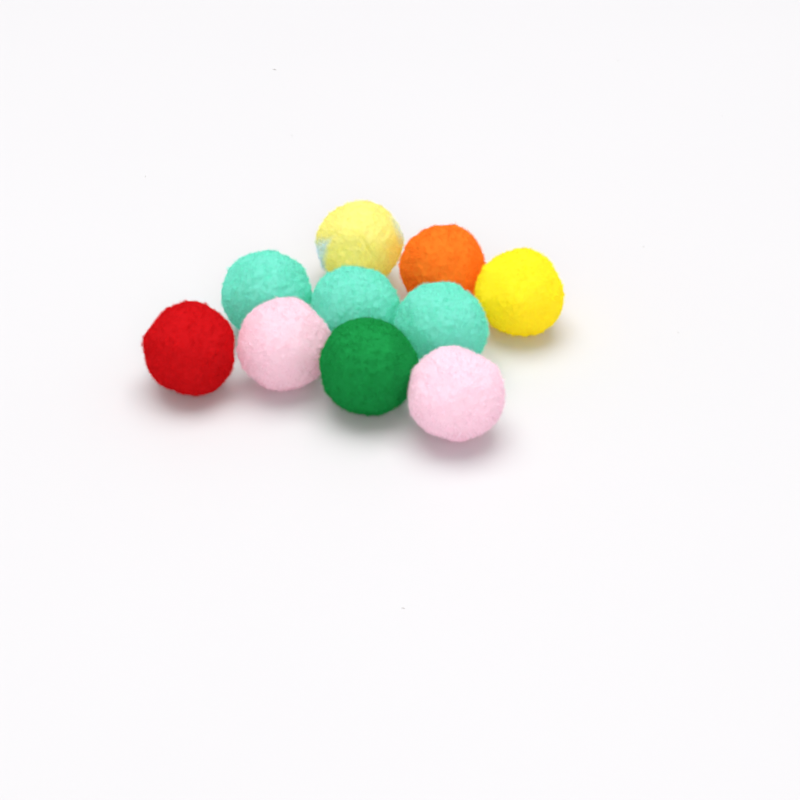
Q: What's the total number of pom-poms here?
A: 10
